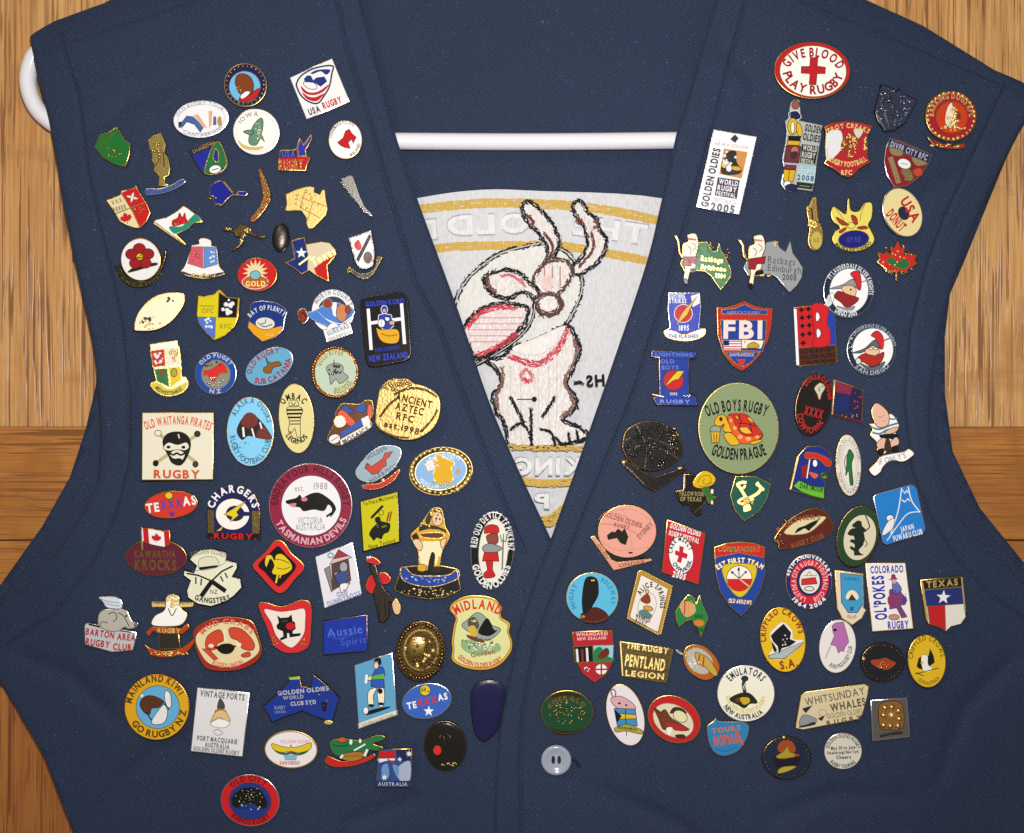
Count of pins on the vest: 124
